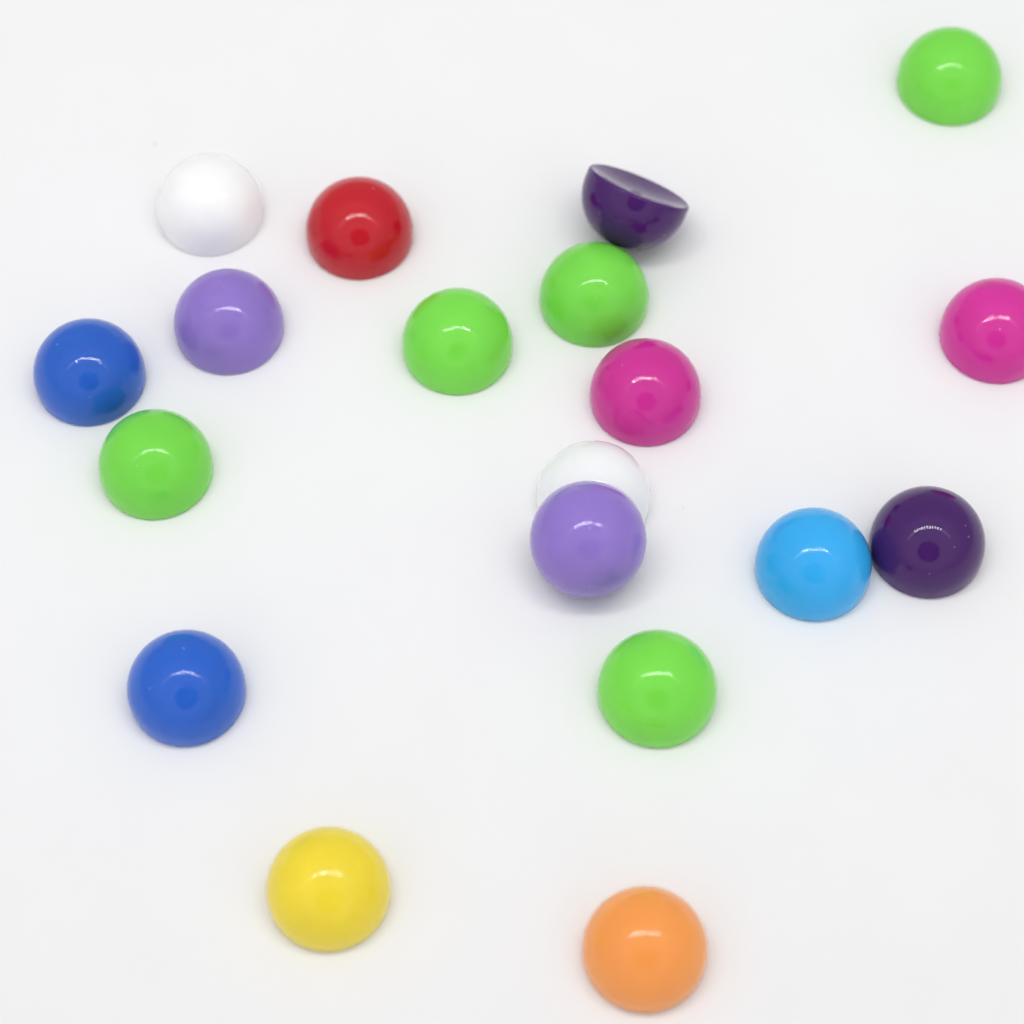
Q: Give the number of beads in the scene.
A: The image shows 19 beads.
